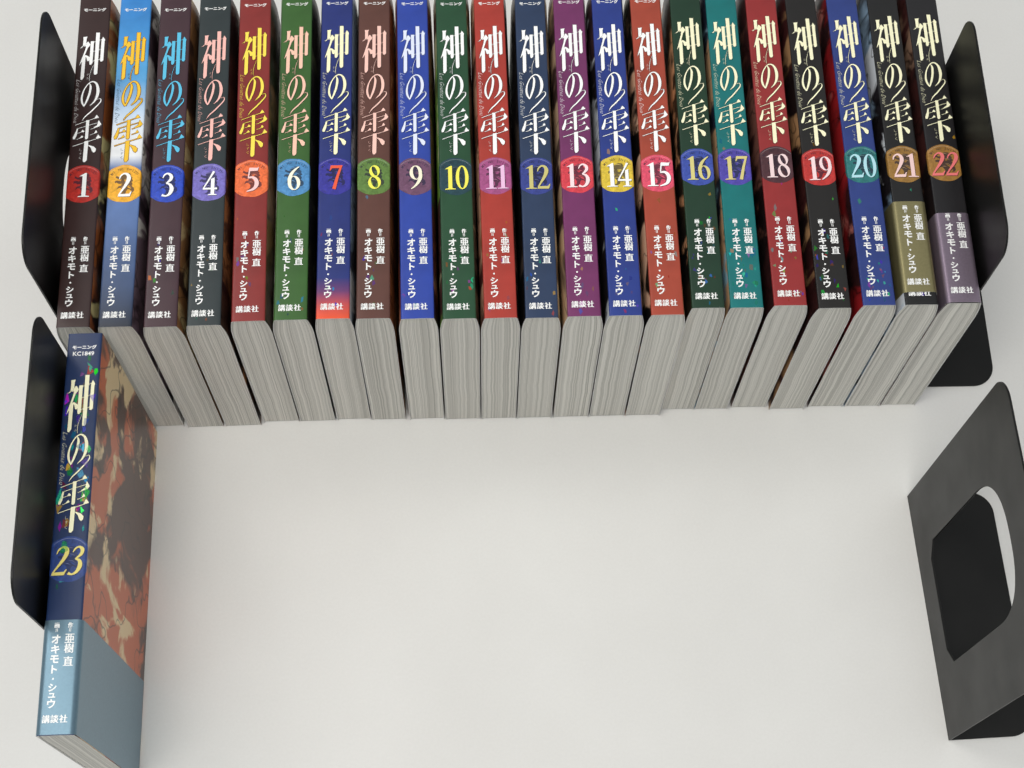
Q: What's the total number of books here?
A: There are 23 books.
